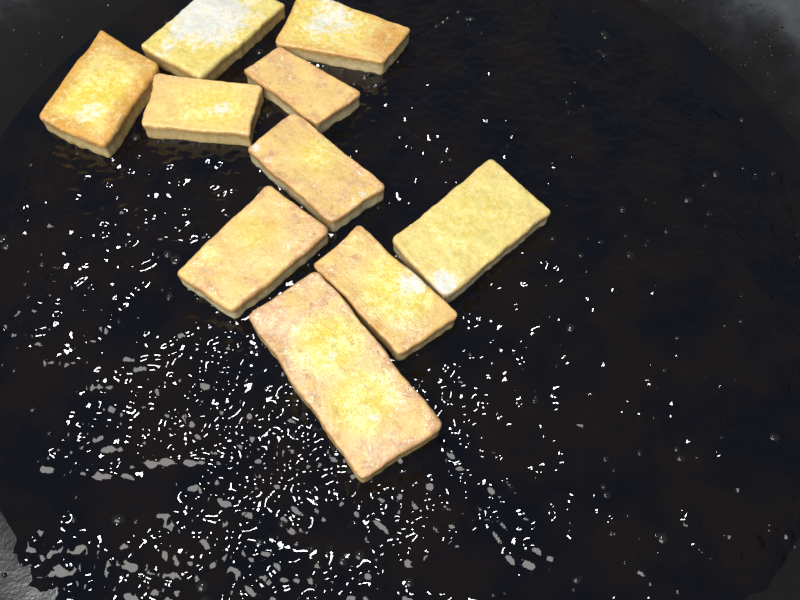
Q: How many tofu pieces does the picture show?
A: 10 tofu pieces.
